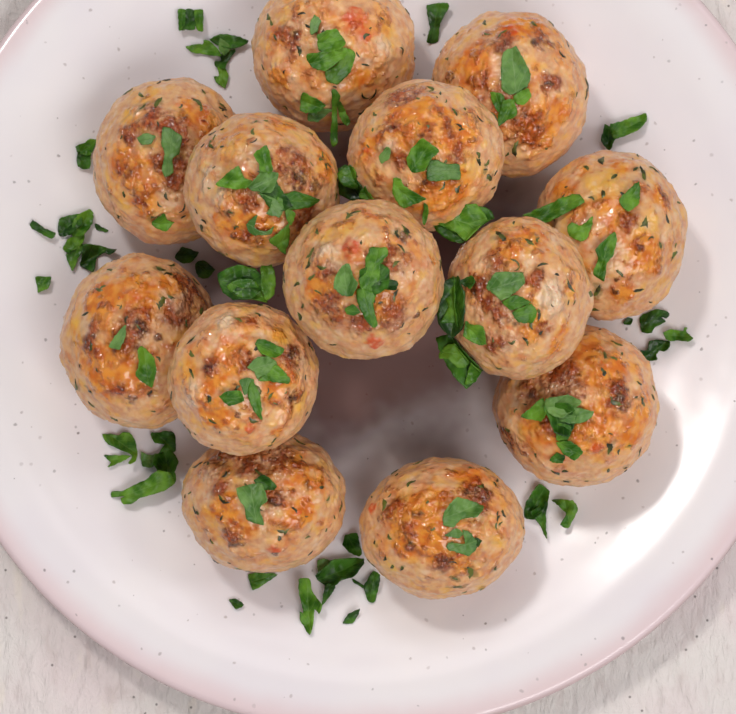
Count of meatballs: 13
